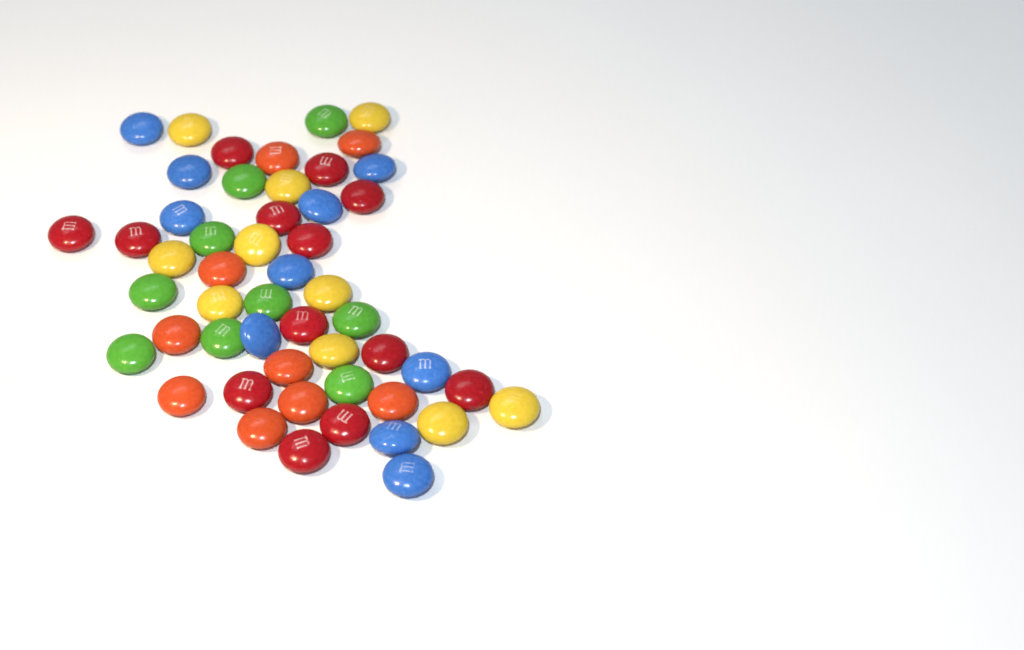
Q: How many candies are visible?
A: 51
